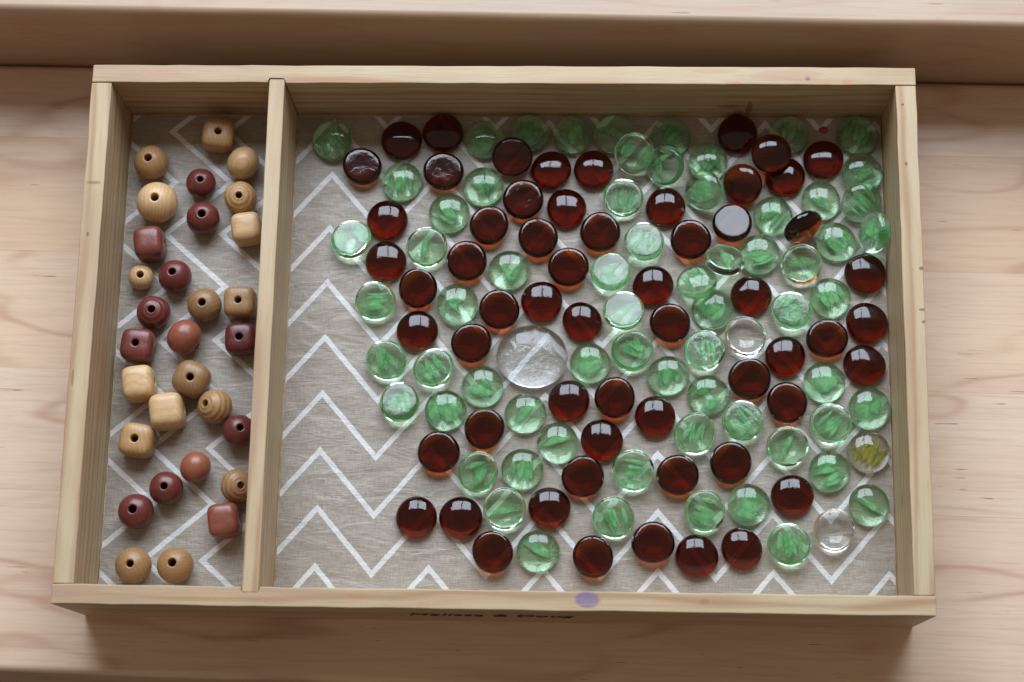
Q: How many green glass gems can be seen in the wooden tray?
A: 66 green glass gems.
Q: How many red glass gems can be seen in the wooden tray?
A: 59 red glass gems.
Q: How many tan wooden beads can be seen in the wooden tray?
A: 17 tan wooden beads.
